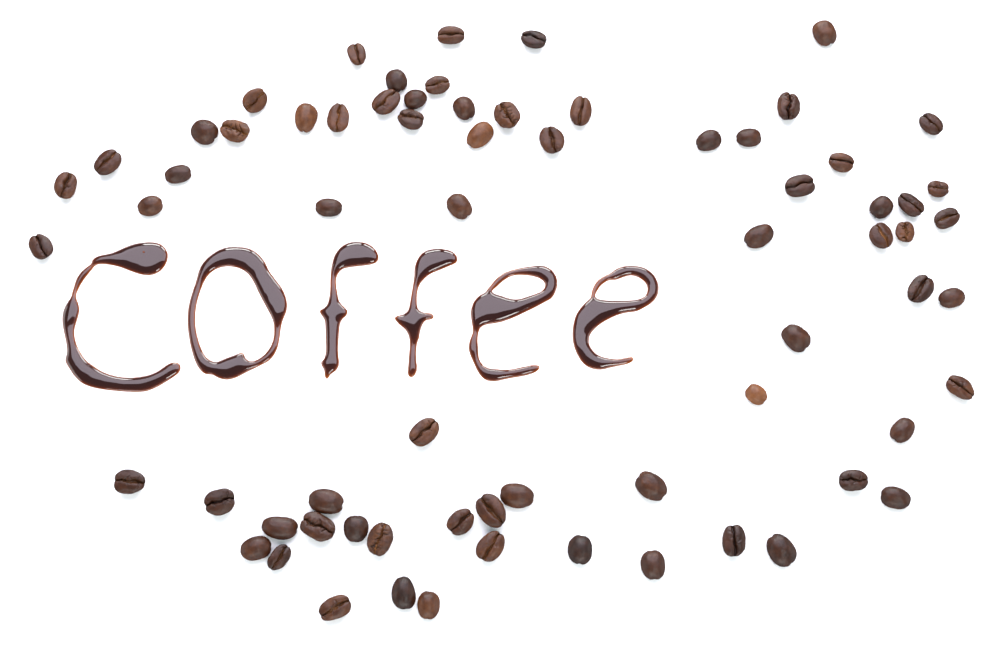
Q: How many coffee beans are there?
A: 69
